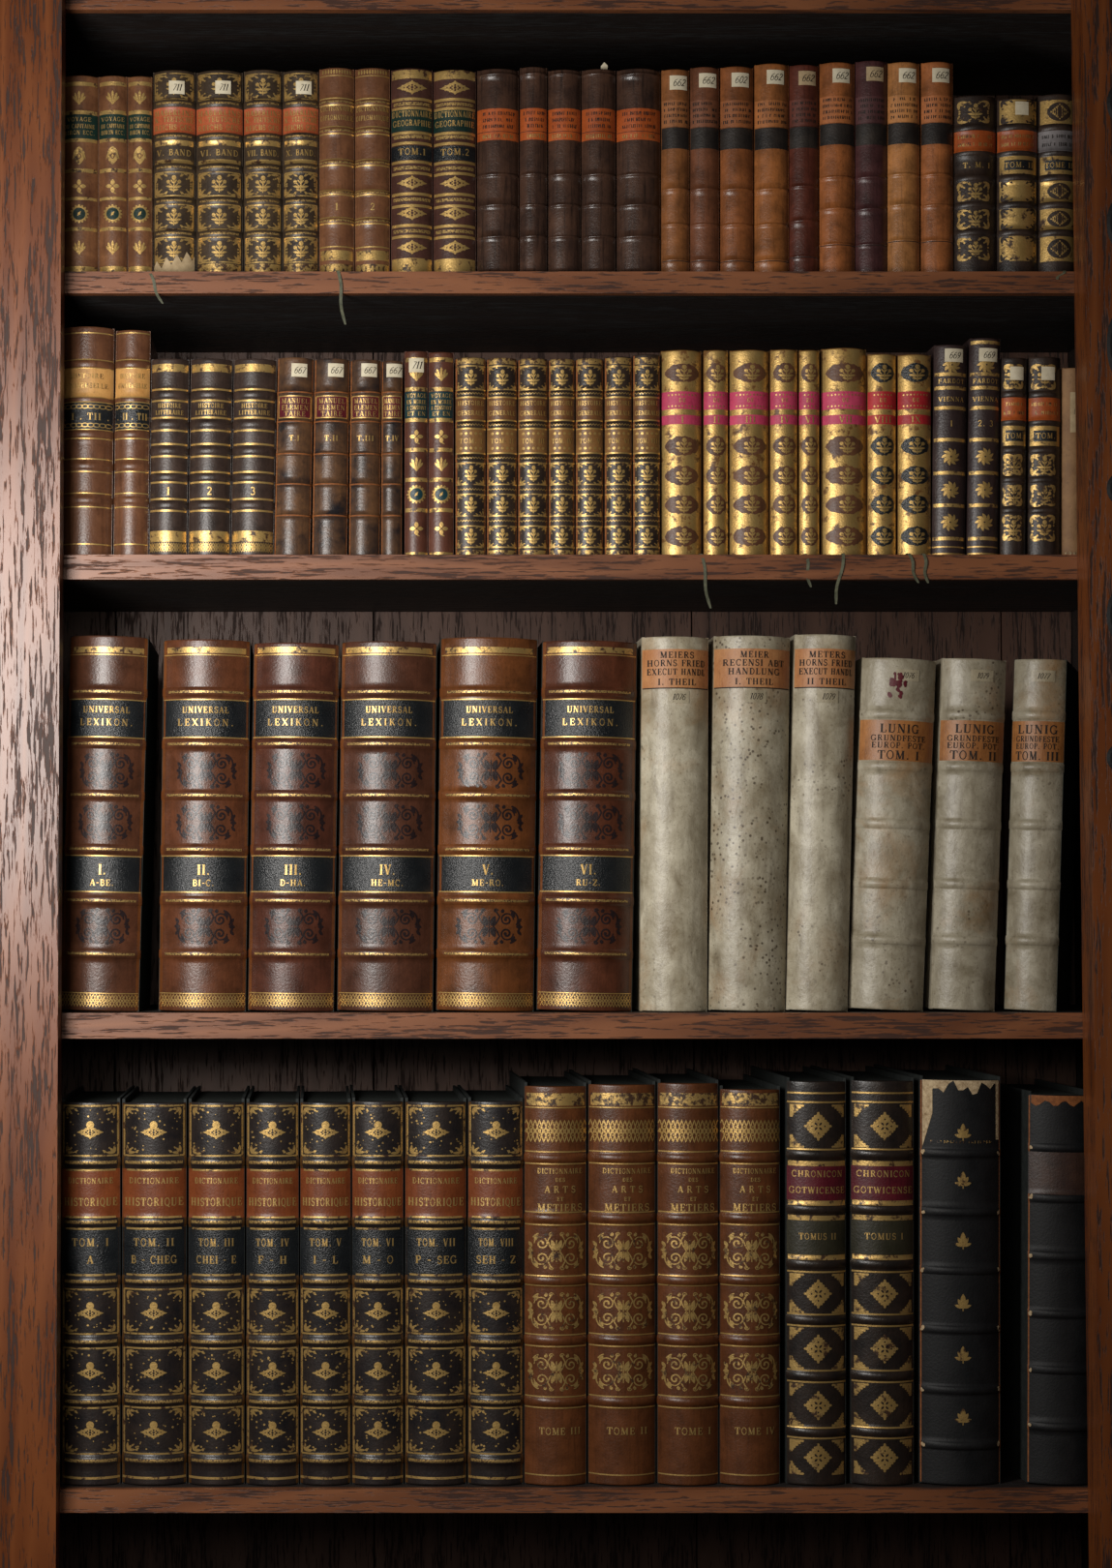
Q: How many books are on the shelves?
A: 87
